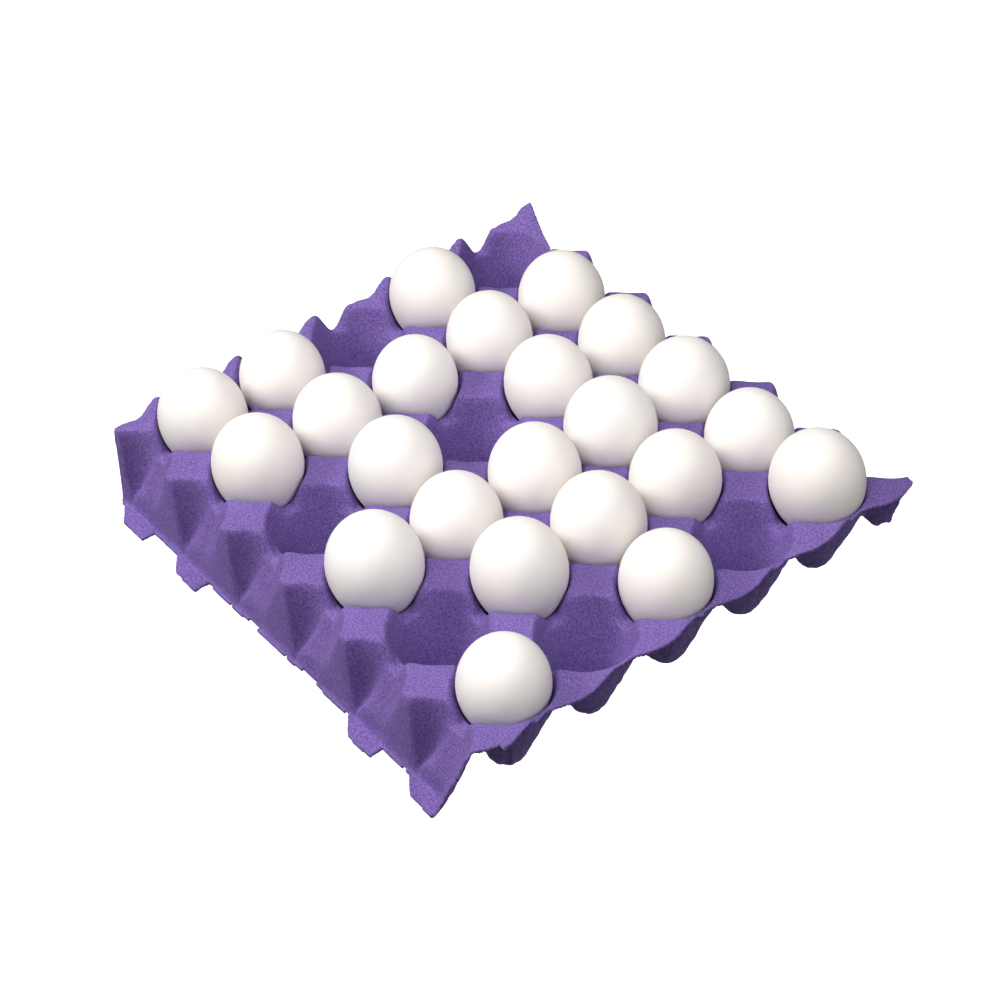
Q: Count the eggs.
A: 23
